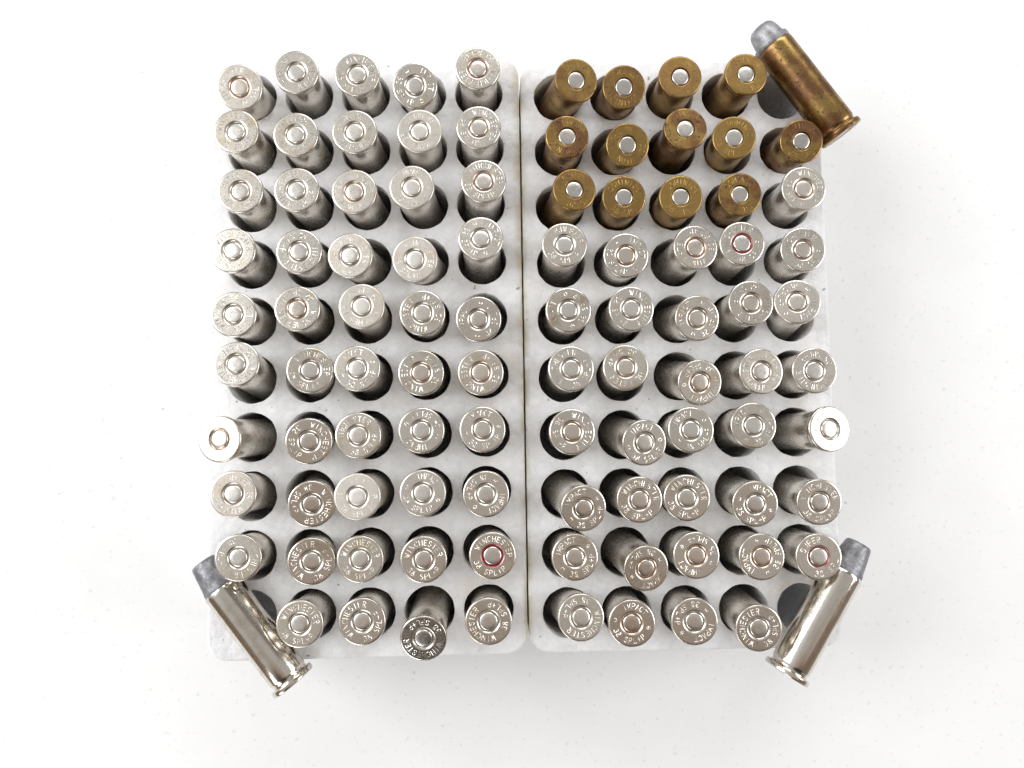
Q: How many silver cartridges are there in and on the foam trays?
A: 86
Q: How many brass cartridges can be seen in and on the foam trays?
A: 14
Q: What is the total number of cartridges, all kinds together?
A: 100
